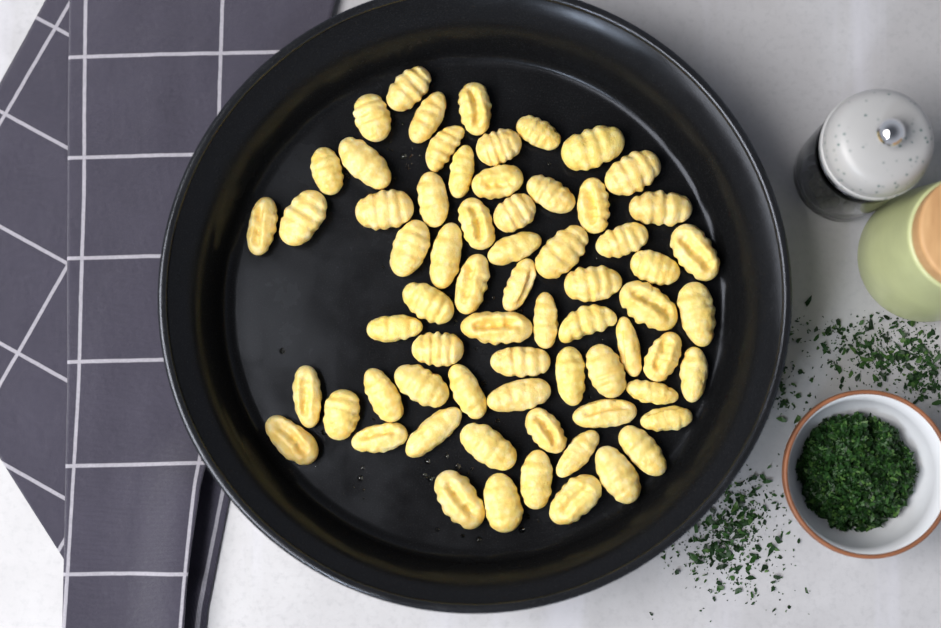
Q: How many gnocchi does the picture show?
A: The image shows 67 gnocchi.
